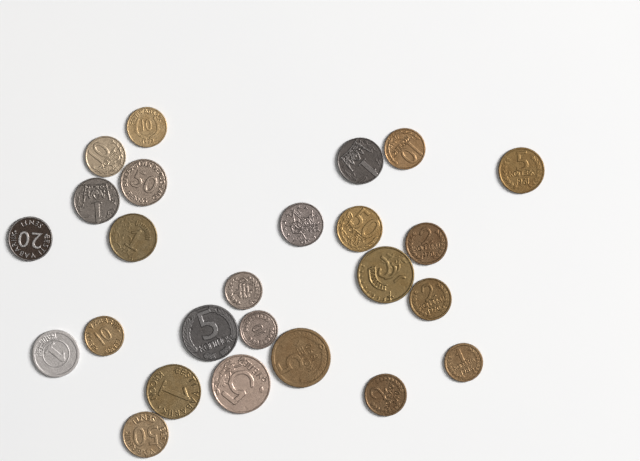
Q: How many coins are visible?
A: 25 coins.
